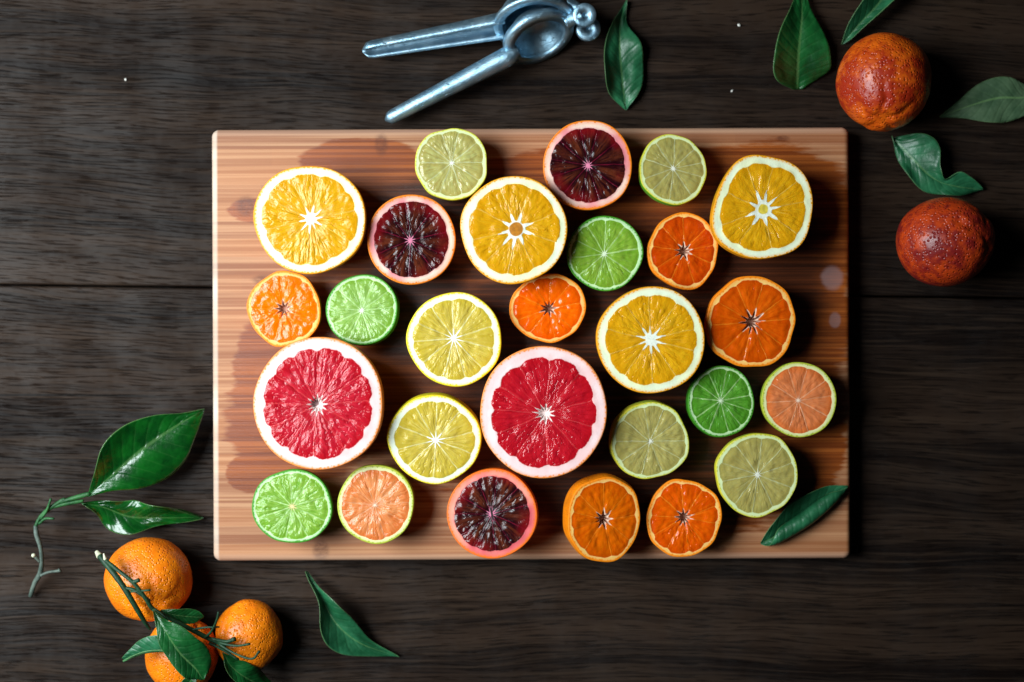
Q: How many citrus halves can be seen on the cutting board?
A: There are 27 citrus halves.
